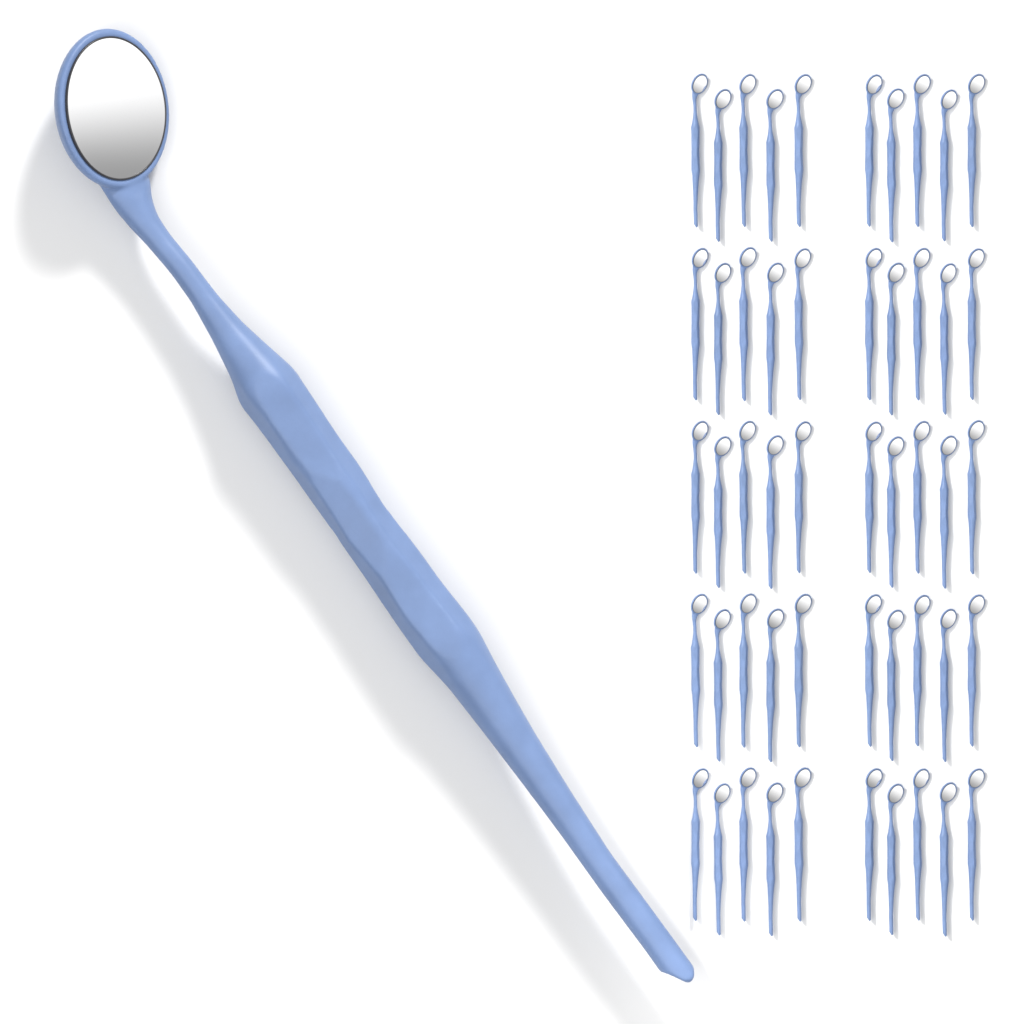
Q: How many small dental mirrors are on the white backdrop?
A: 50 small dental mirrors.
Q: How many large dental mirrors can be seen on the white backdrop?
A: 1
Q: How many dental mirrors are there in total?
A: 51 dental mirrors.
